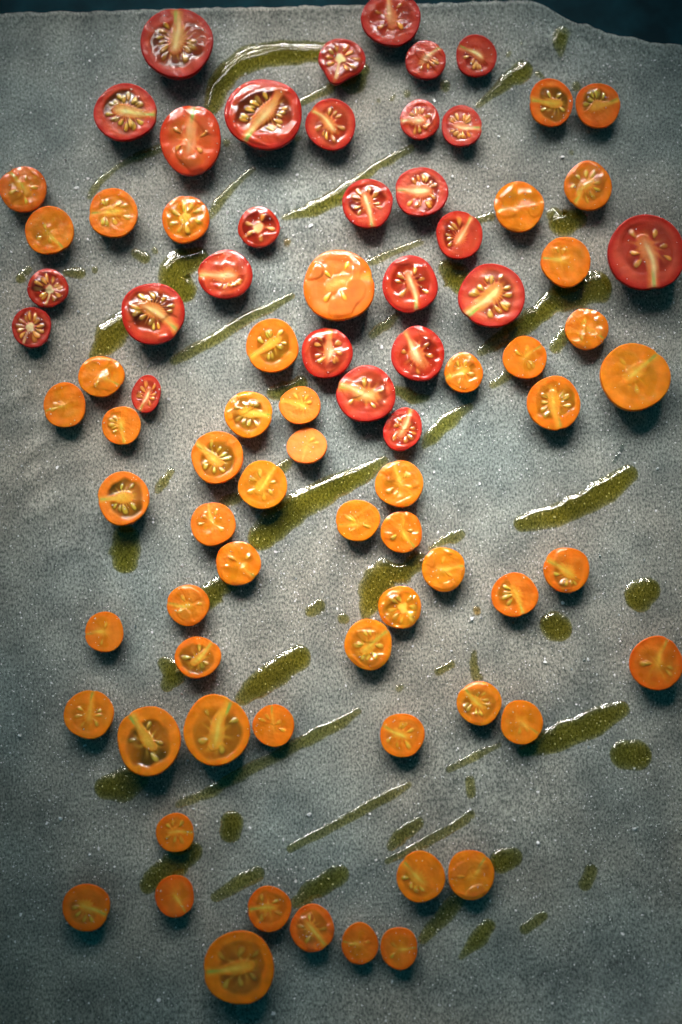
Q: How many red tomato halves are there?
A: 27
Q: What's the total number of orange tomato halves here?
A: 56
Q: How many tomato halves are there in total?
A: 83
